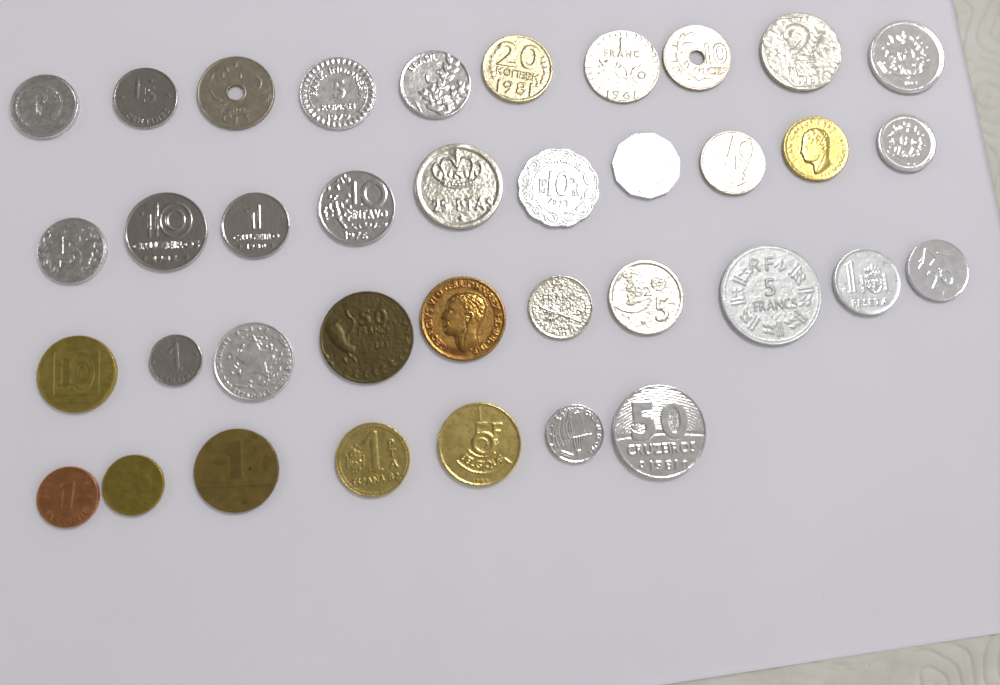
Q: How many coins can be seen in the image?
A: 37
